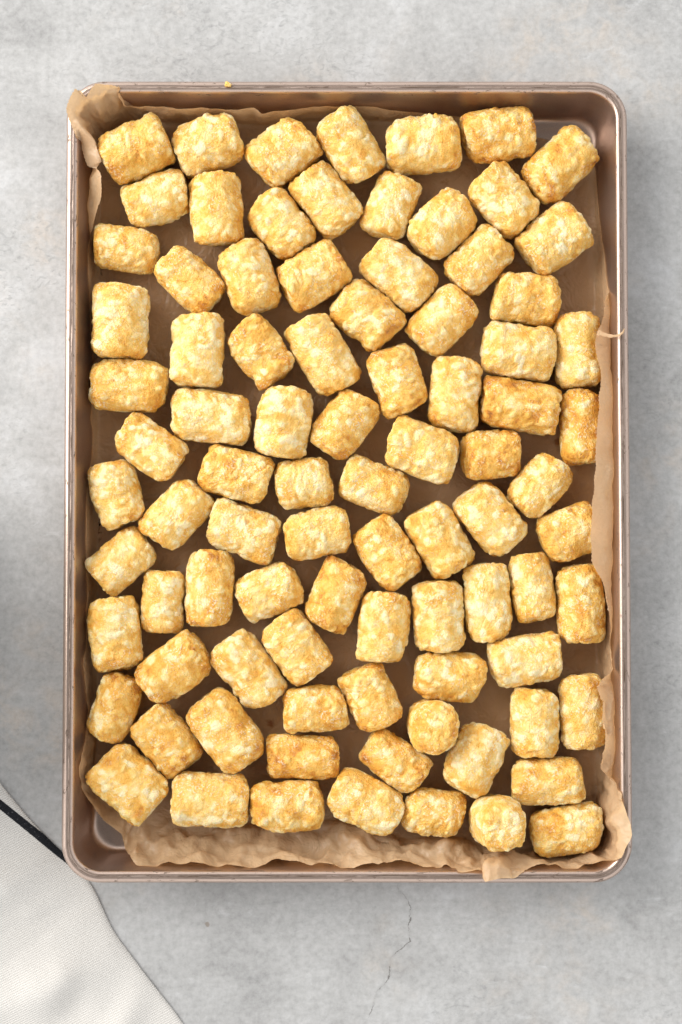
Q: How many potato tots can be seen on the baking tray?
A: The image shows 88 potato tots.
